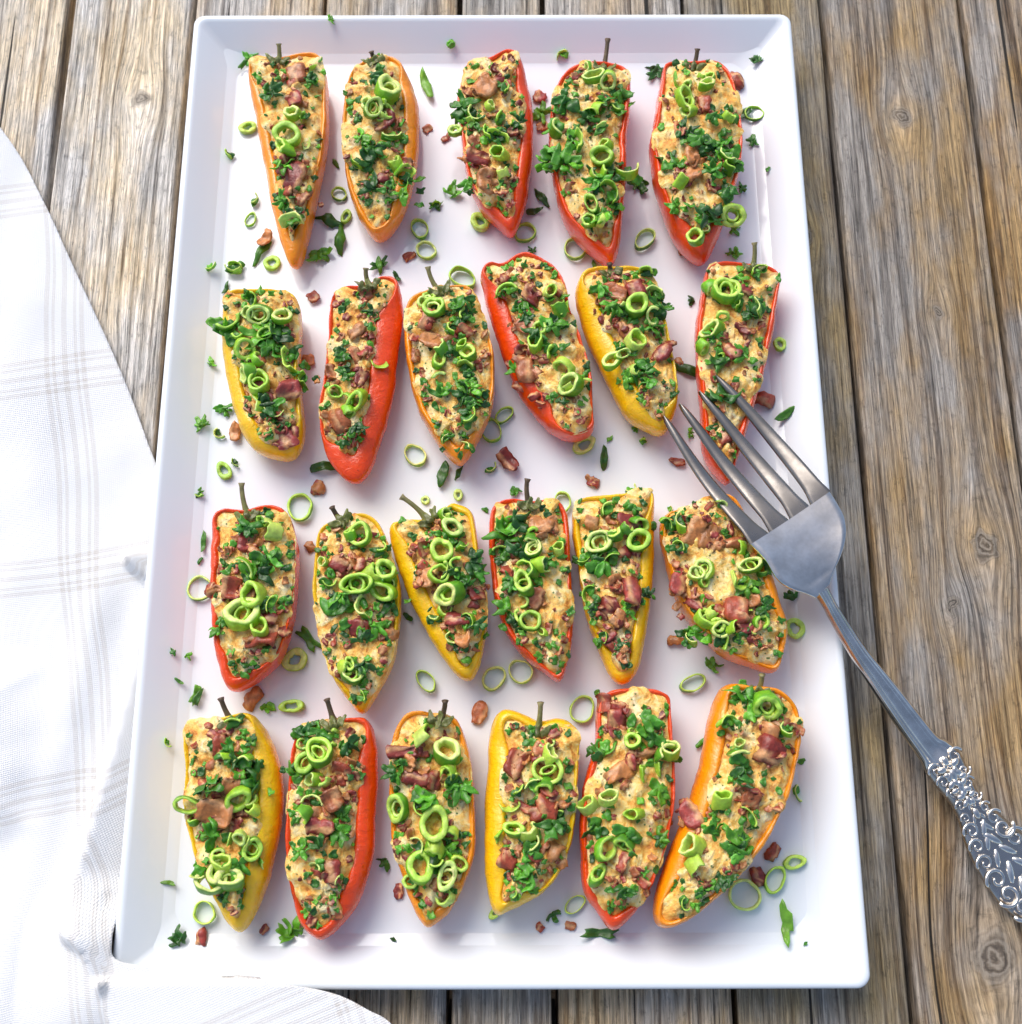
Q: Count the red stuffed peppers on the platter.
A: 10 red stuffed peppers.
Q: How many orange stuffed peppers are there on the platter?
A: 6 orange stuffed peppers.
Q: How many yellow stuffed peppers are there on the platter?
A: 7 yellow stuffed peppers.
